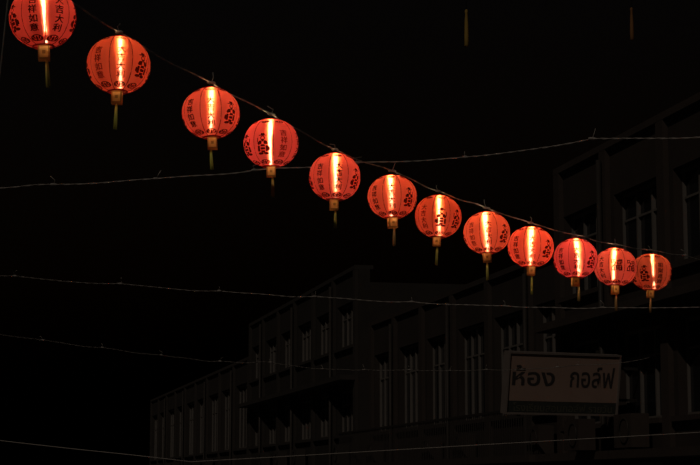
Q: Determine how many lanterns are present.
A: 12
